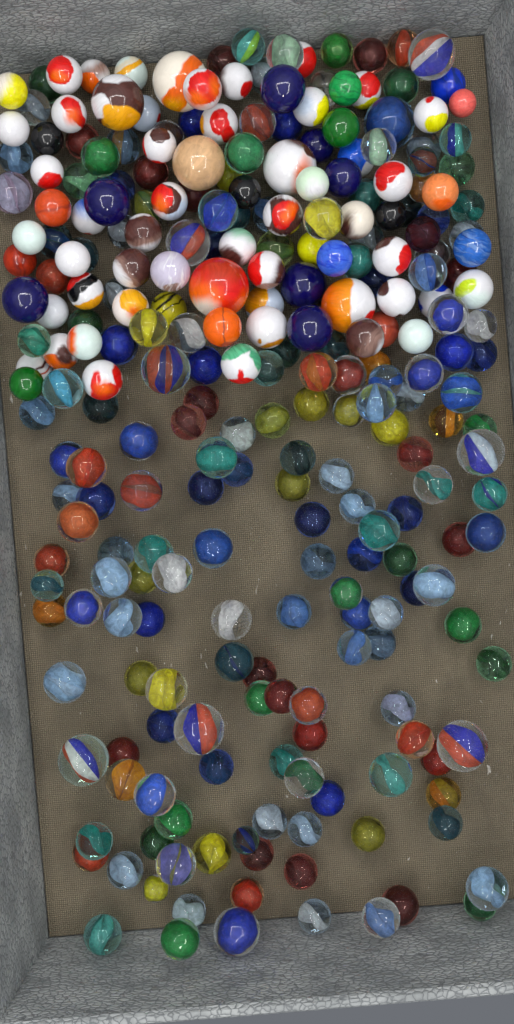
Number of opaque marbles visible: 76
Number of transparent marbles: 192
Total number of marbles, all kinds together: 268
